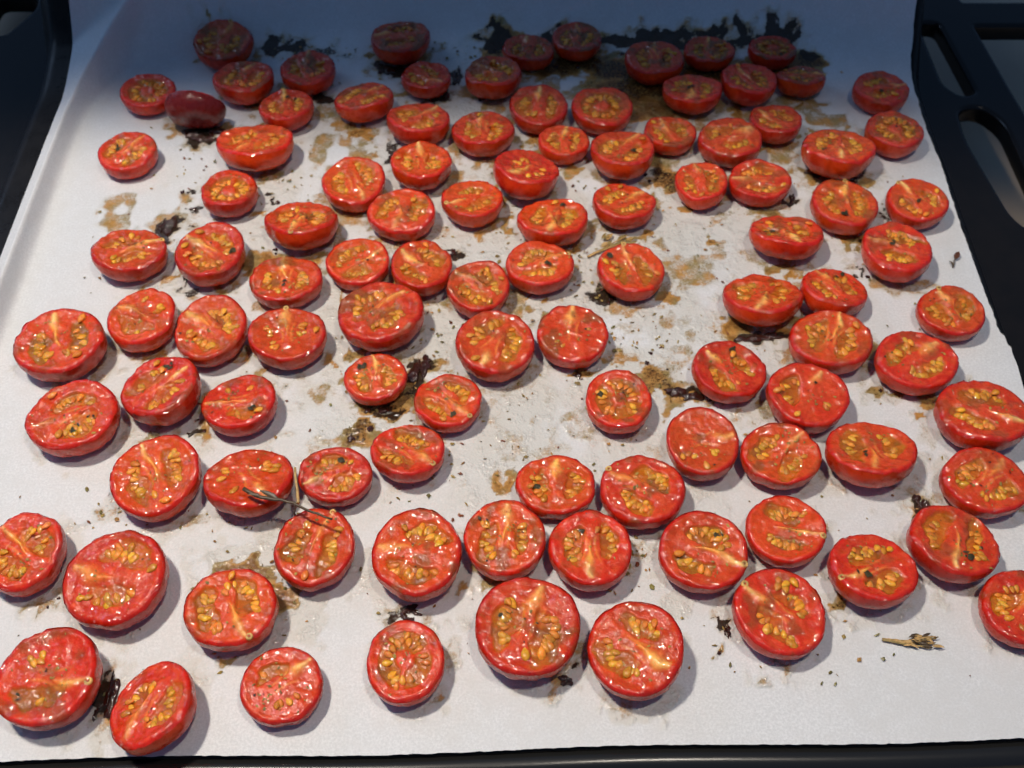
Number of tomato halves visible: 105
